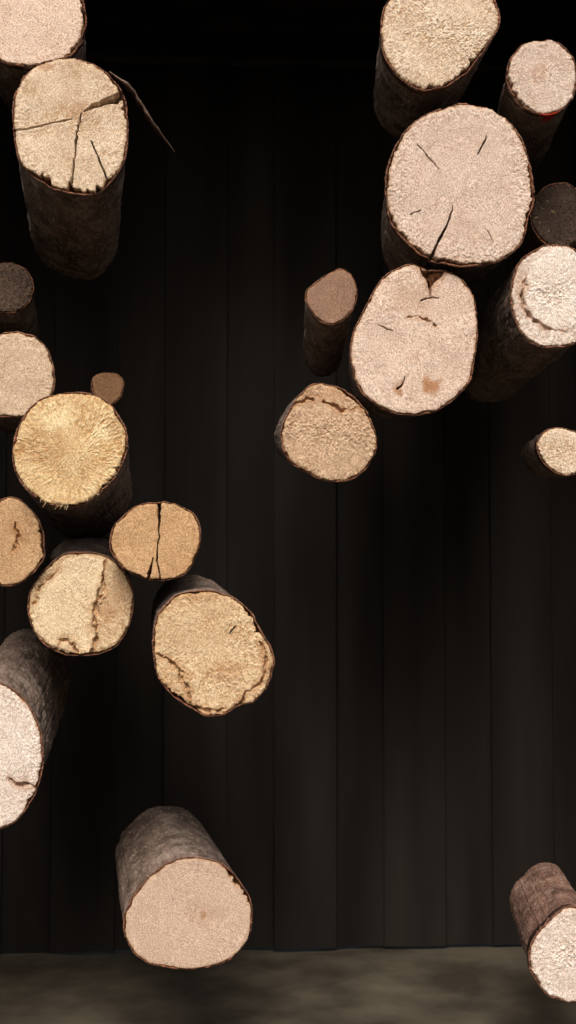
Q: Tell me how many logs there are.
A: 22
